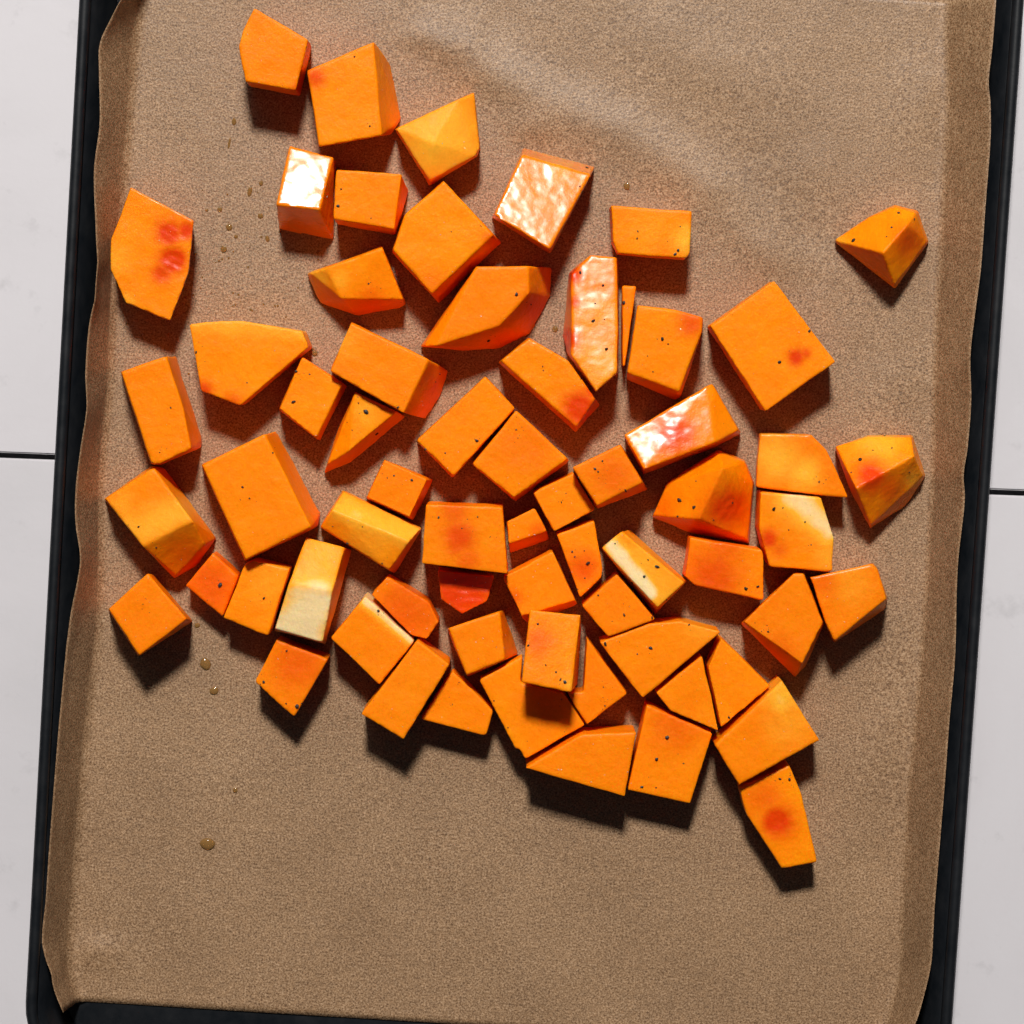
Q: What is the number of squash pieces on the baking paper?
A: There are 65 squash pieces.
